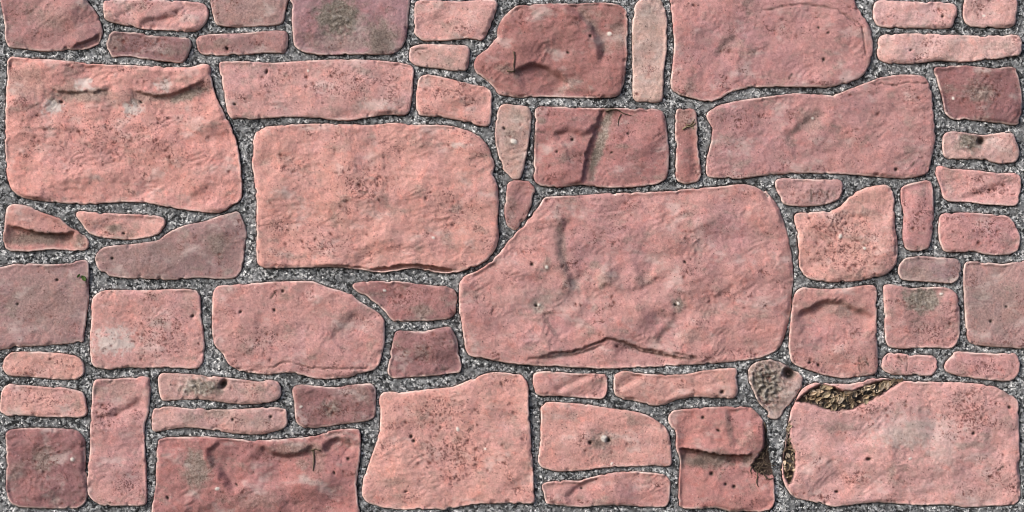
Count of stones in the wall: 61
